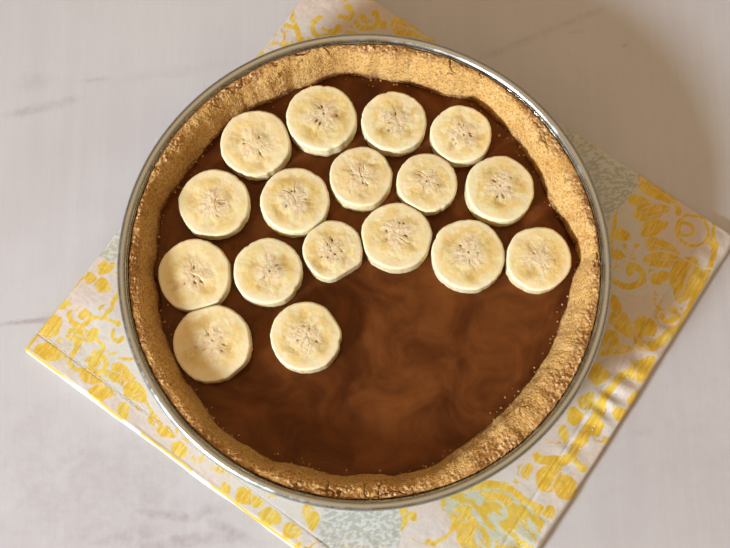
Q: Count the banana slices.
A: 17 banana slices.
